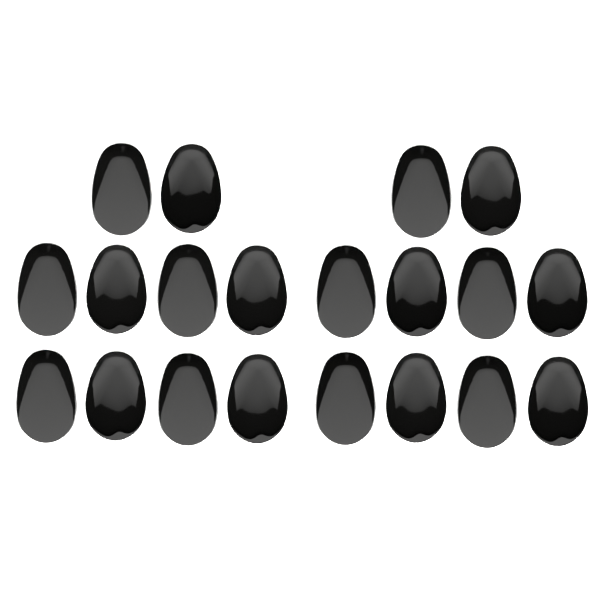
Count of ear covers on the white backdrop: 20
